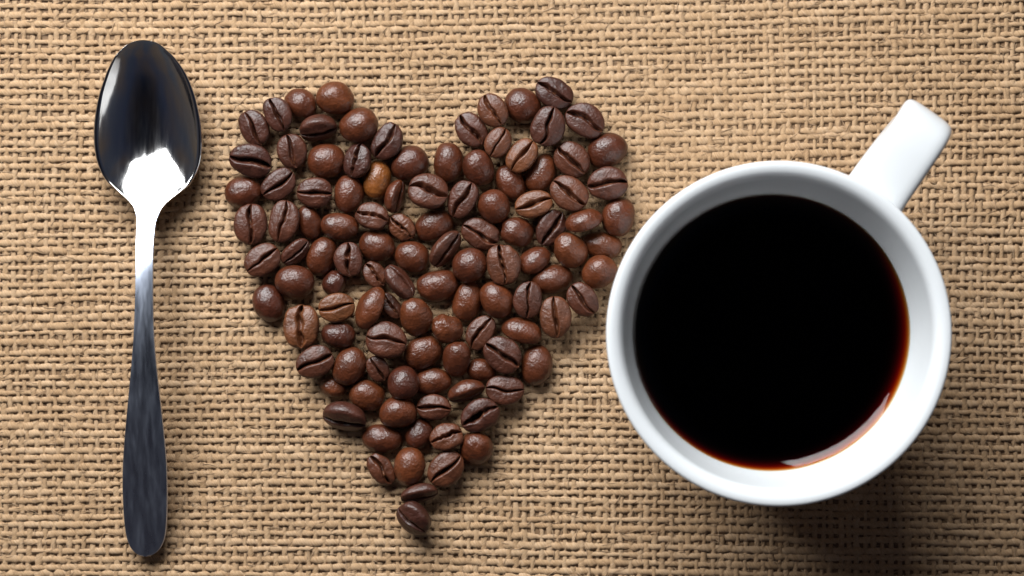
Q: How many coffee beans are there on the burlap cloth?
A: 112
